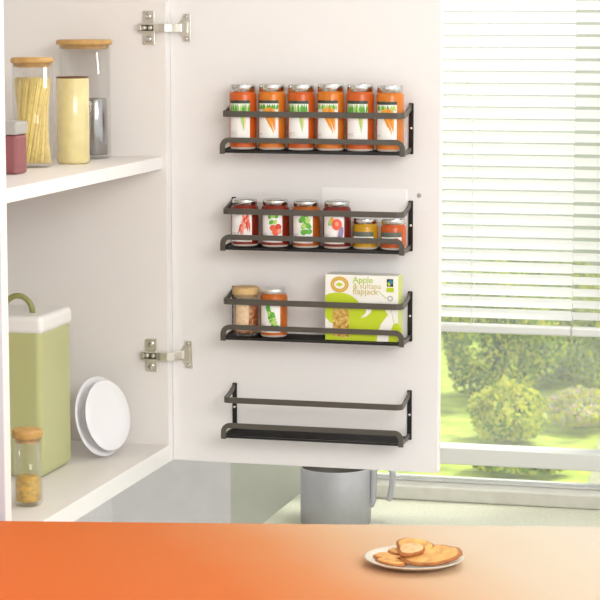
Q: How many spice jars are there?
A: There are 14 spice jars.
